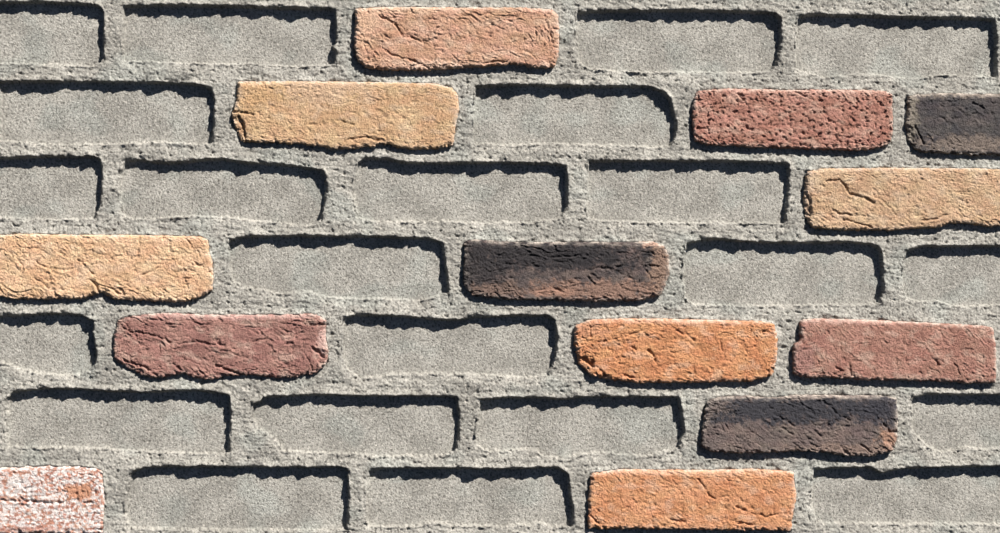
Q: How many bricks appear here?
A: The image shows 13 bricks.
